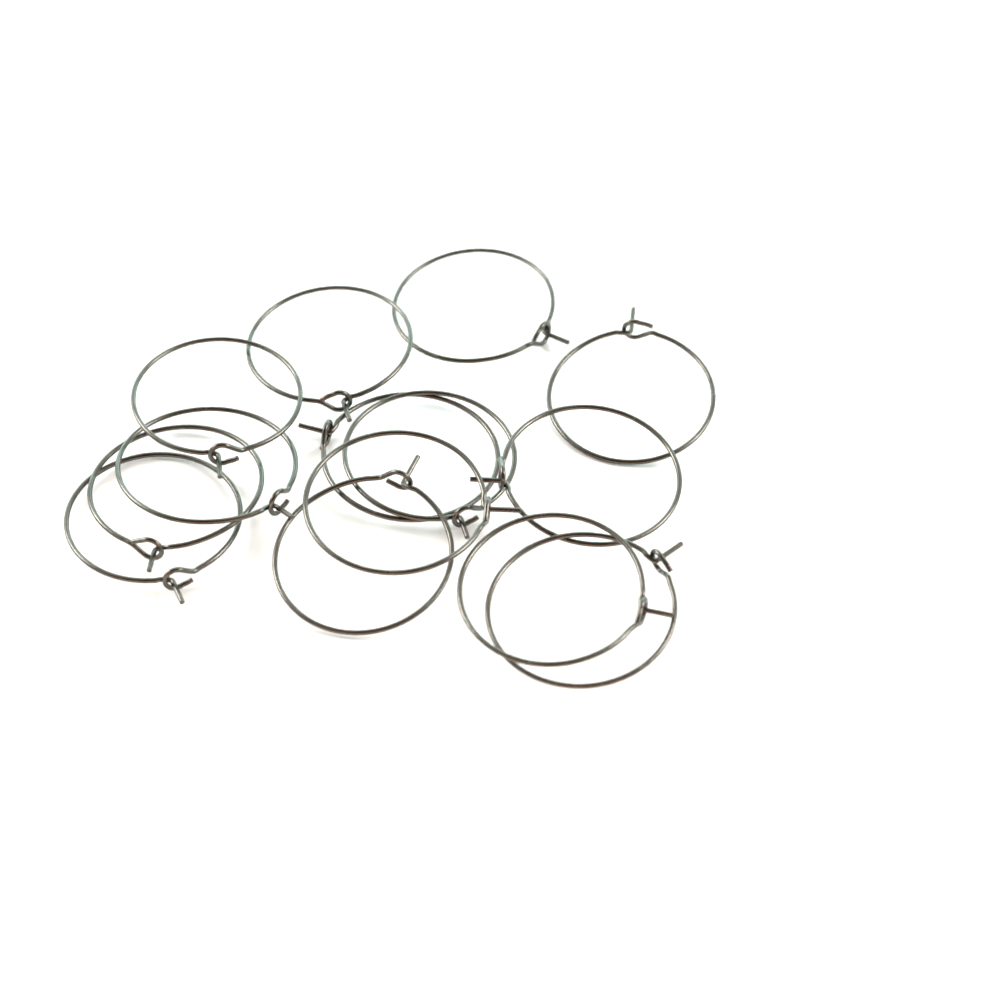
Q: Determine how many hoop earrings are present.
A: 14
